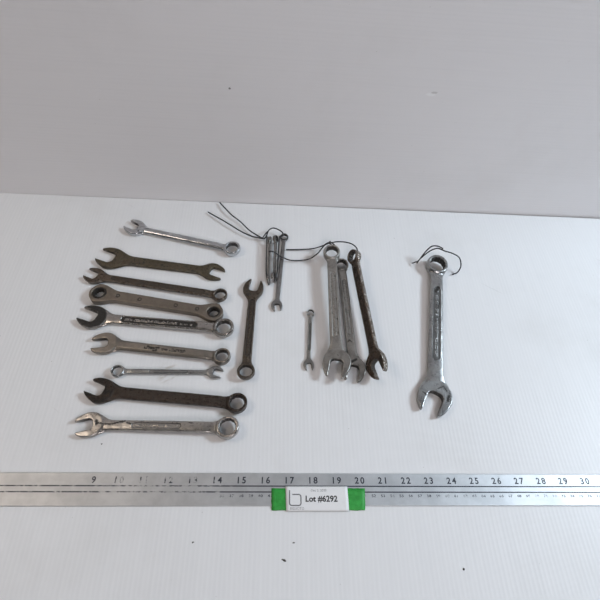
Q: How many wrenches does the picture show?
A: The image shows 18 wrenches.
